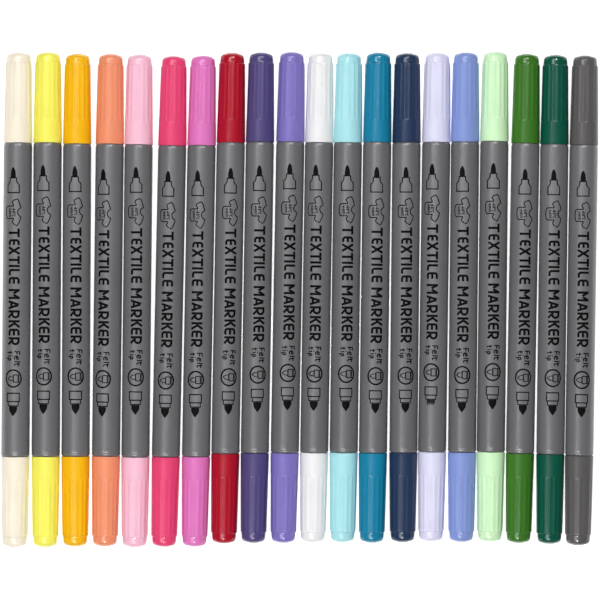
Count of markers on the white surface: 20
